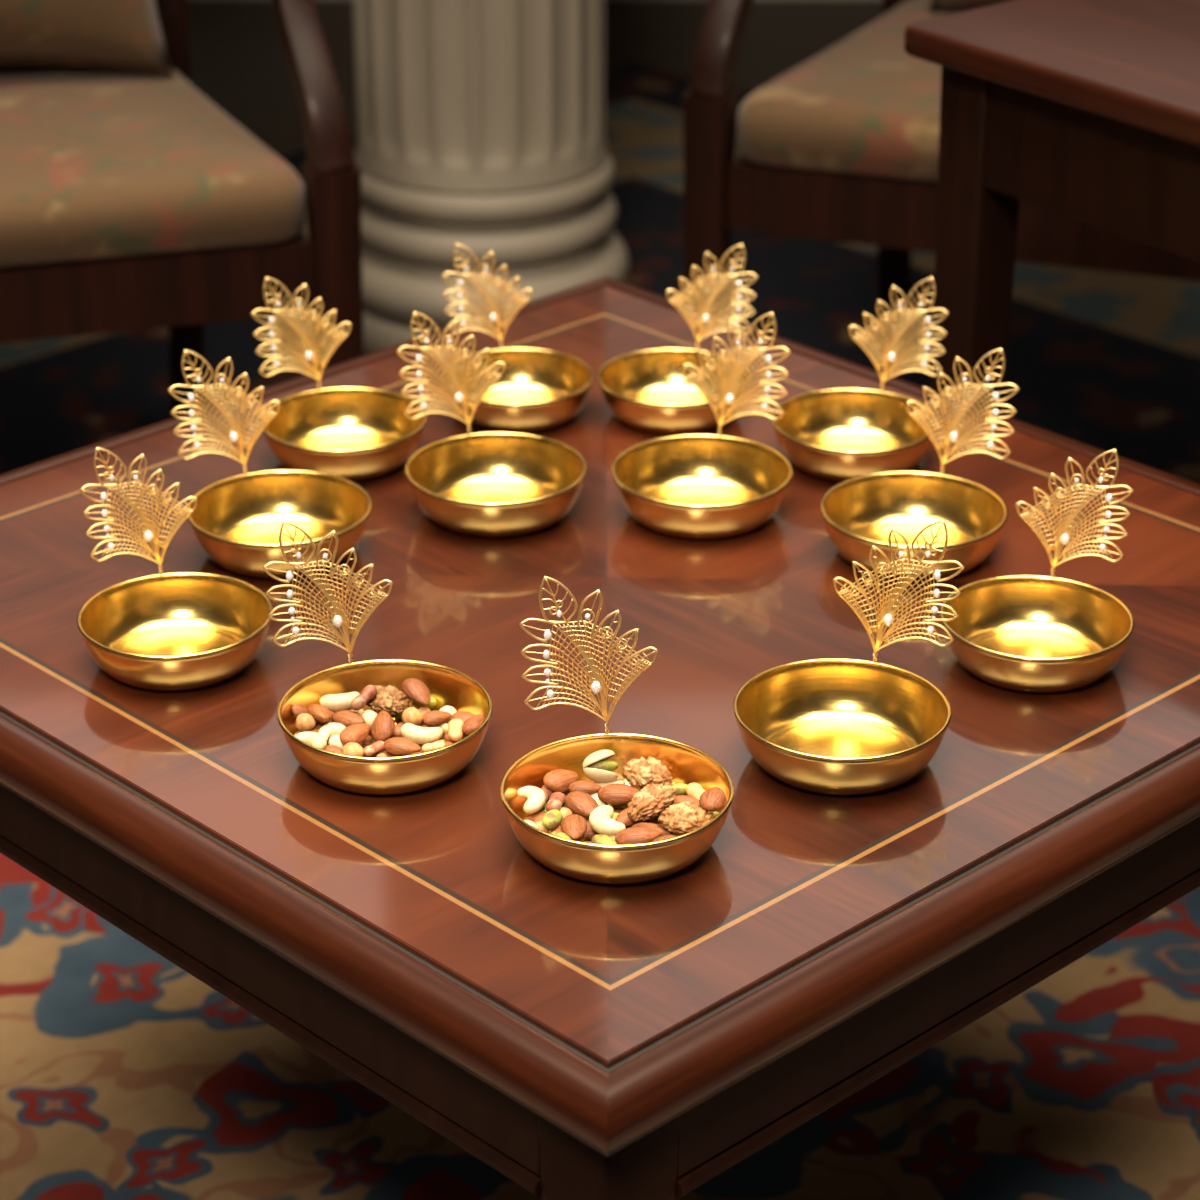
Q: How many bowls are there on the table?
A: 13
